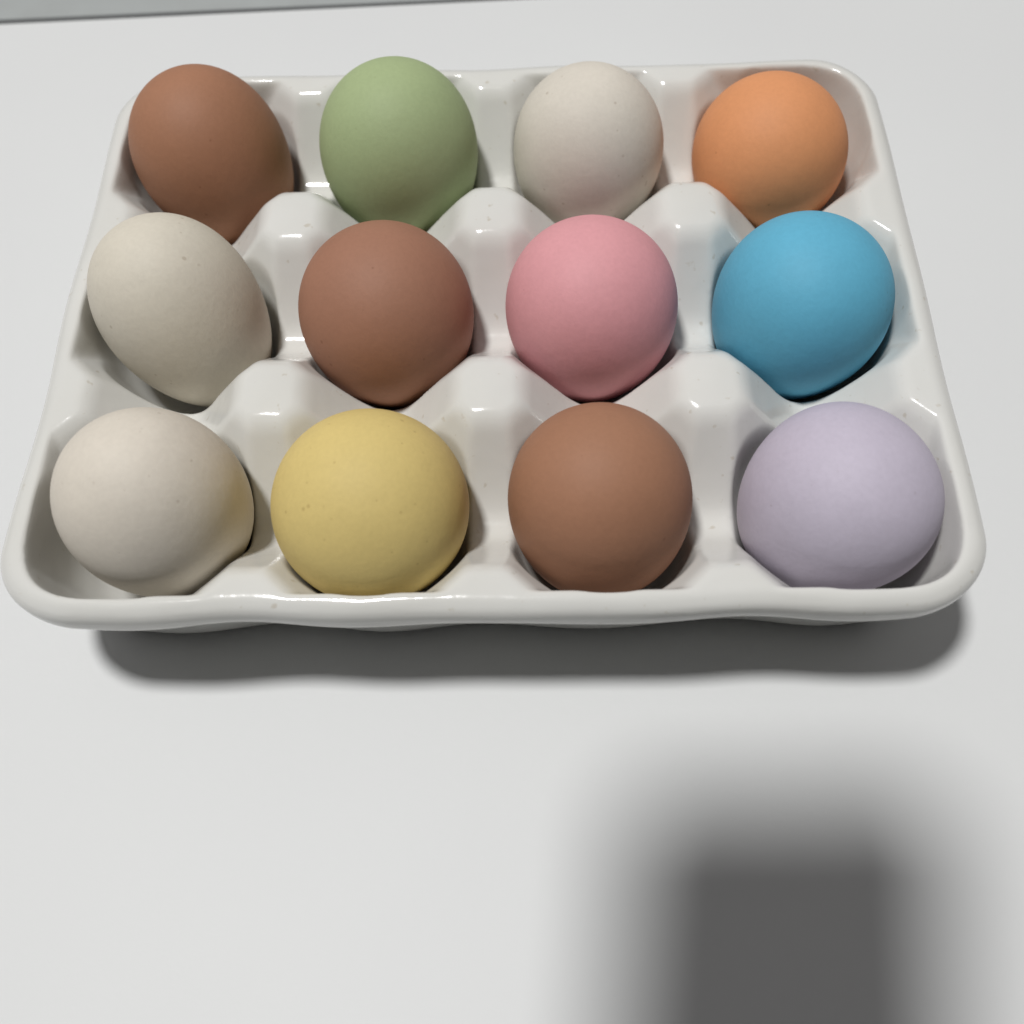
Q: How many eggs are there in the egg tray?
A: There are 12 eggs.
